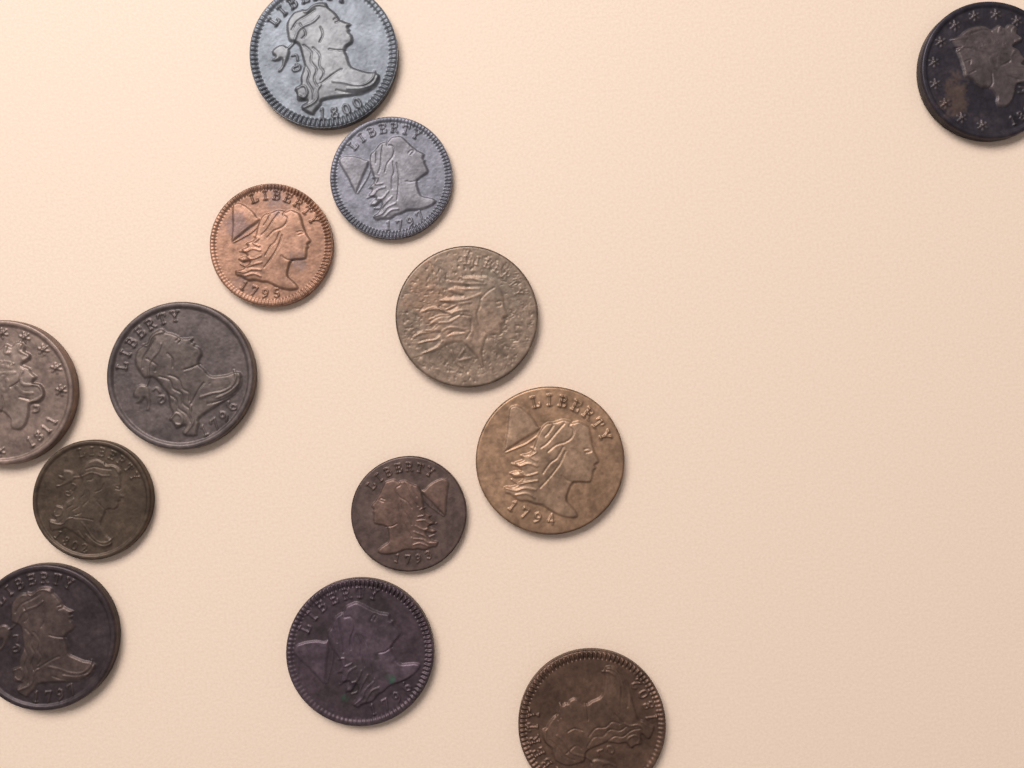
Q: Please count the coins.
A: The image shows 13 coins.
